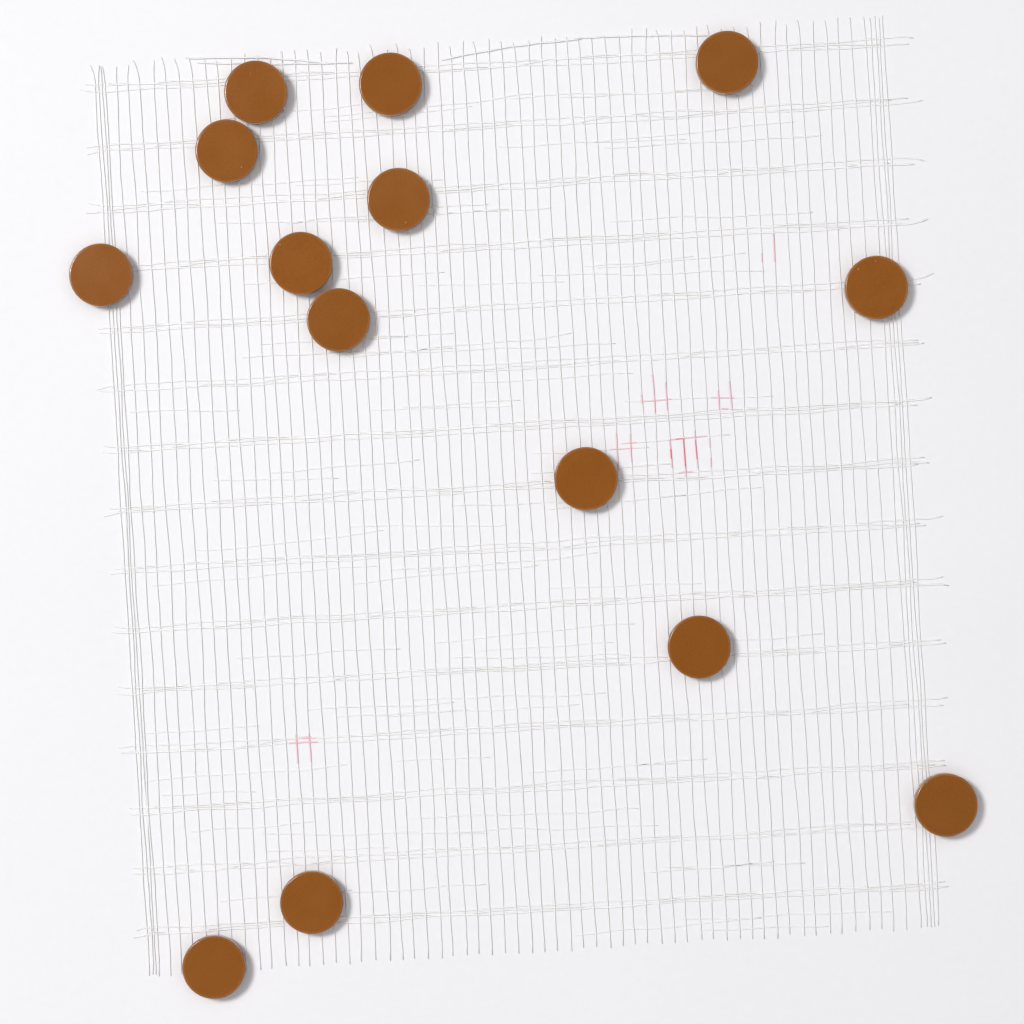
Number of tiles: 14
